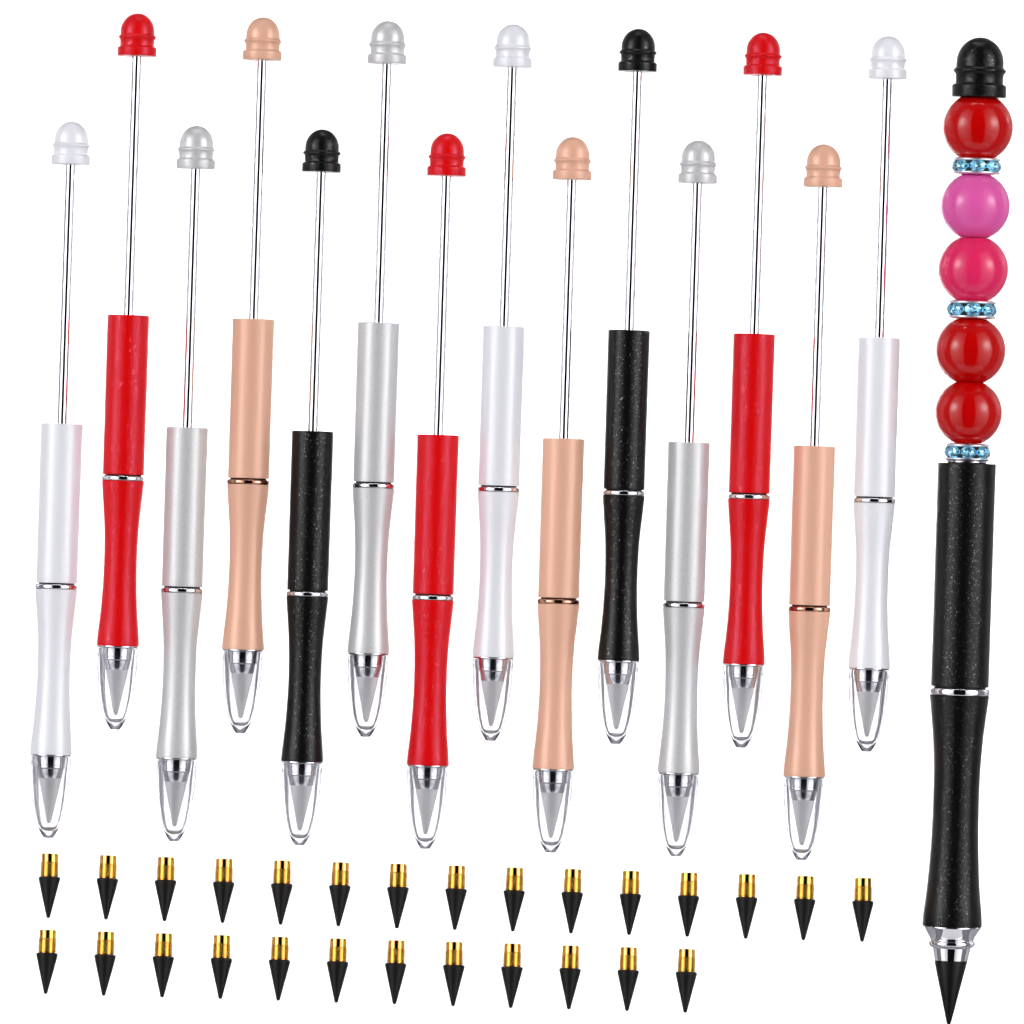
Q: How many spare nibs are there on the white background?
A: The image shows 27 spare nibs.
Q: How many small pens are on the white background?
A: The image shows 14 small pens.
